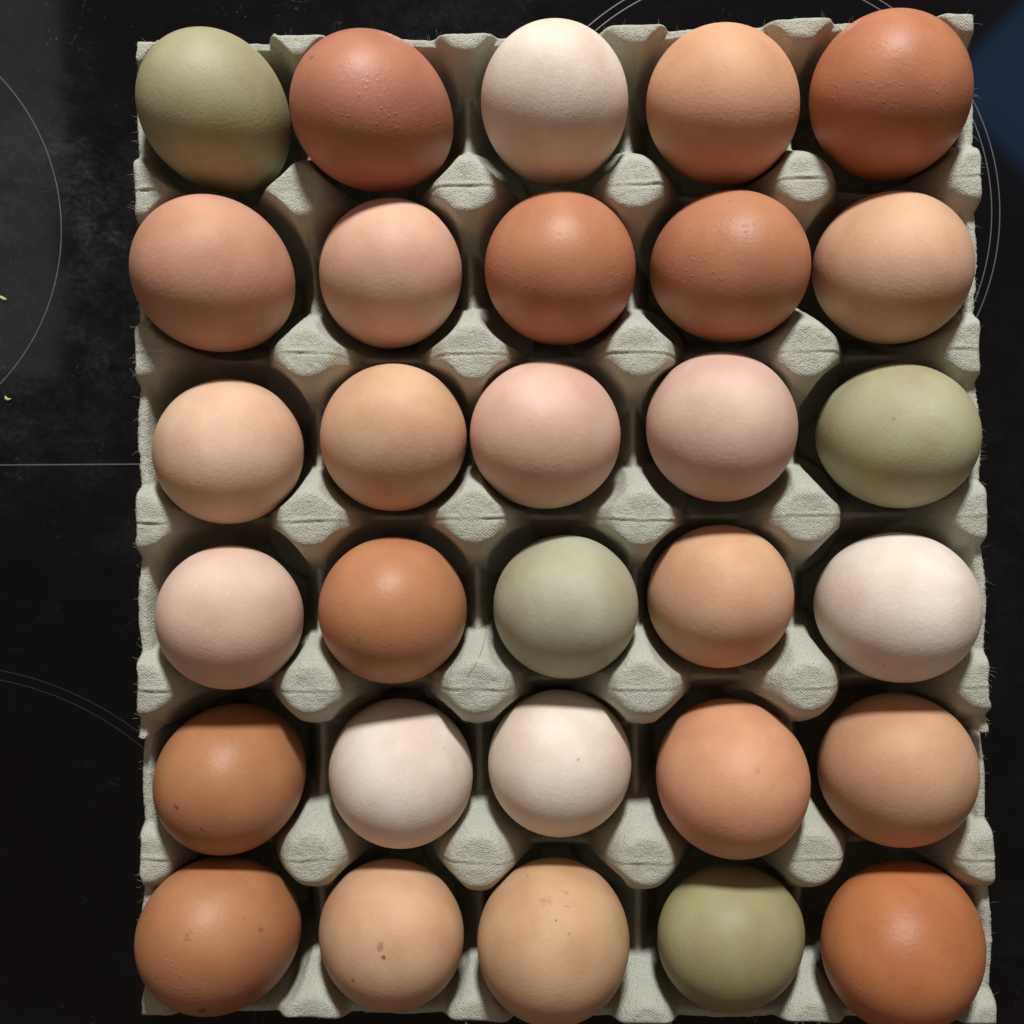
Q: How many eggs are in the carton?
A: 30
